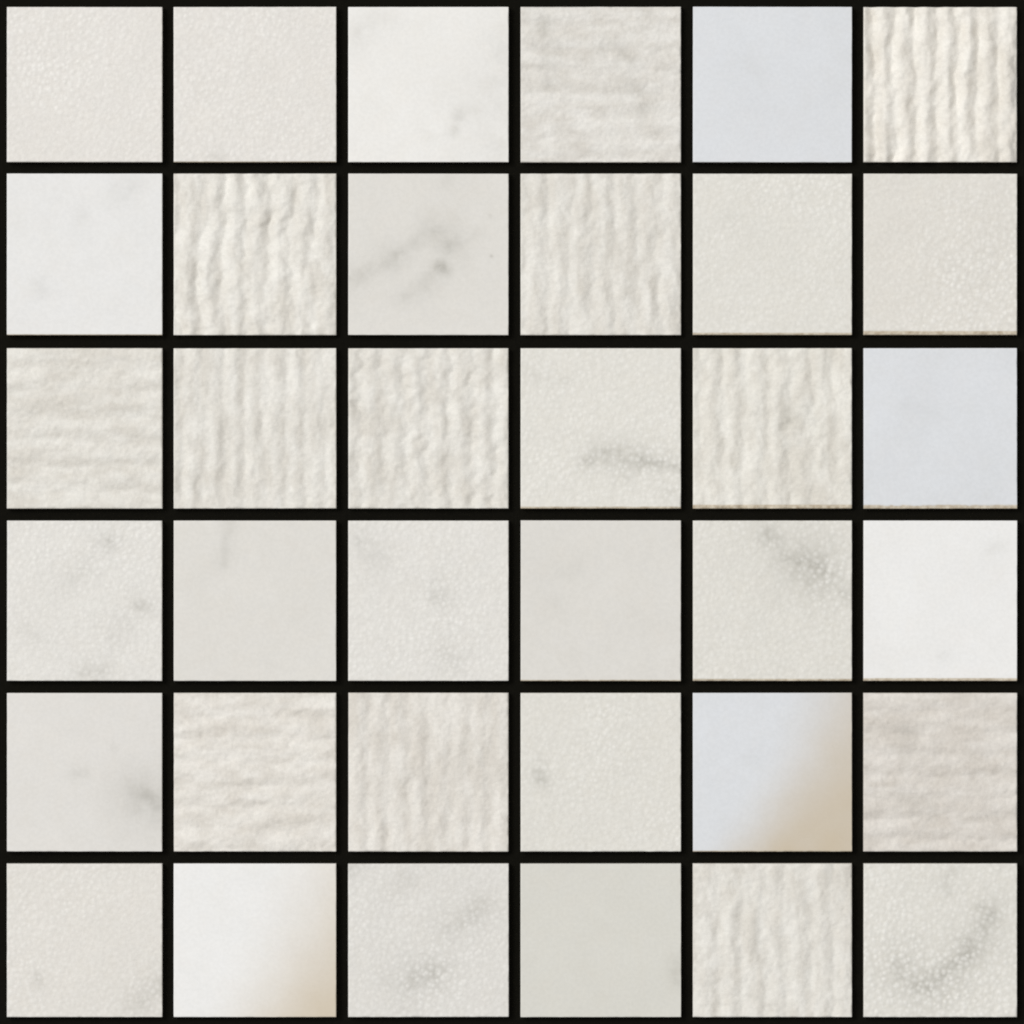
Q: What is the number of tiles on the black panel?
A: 36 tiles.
